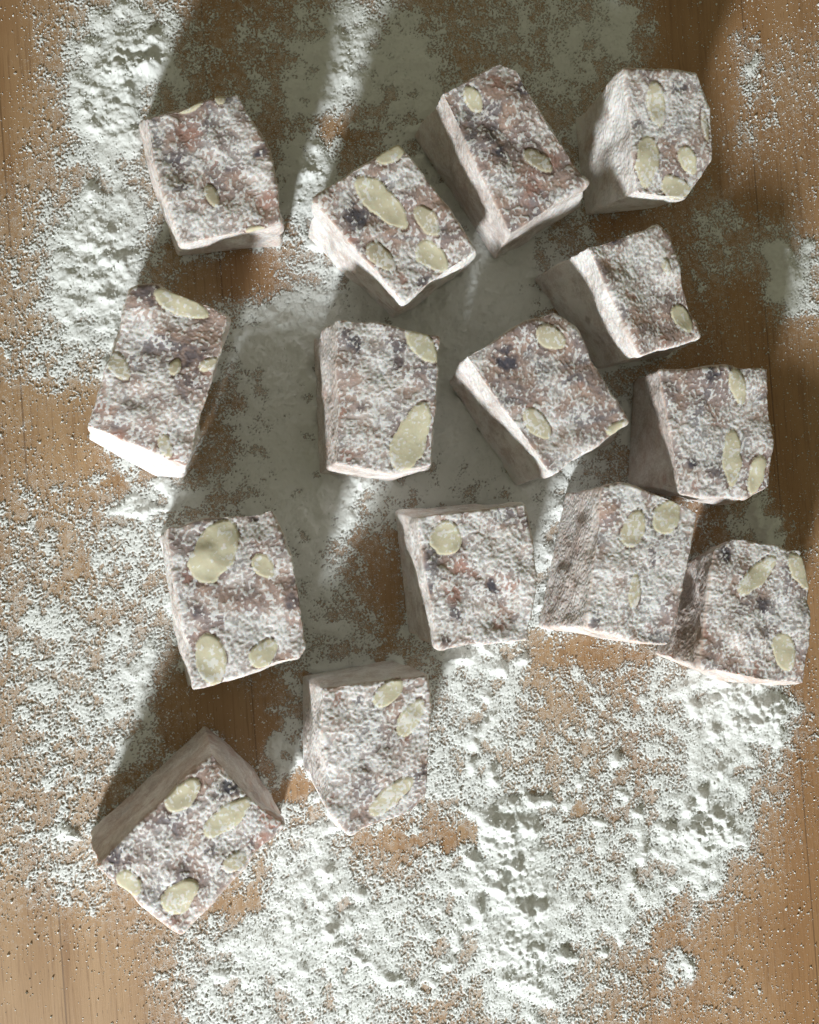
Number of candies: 15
